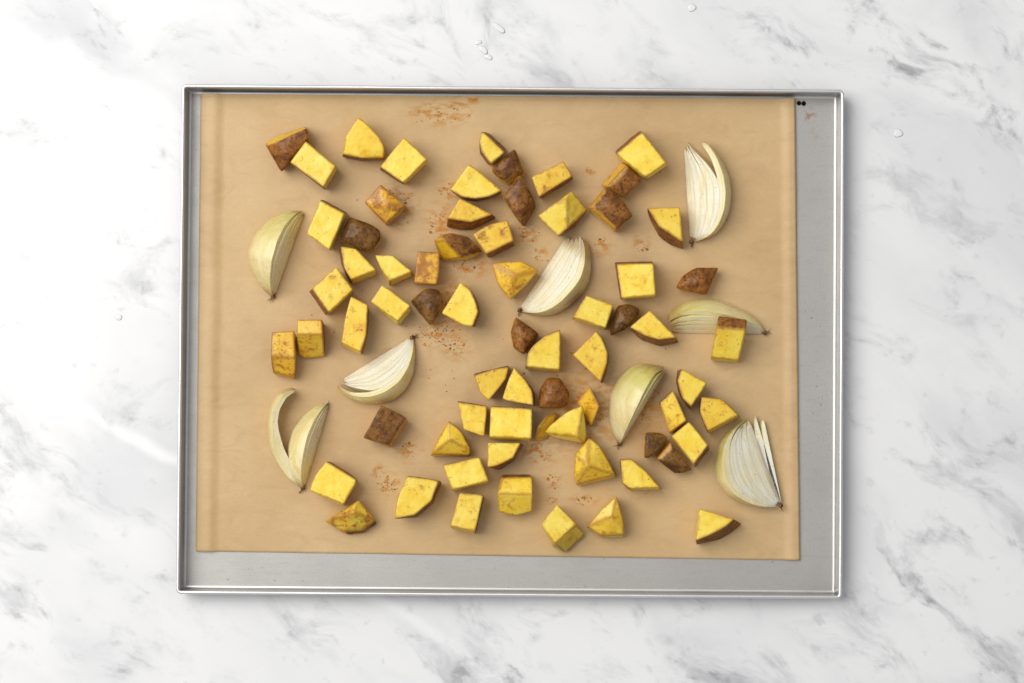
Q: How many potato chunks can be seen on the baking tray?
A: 68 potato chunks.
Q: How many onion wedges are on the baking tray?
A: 8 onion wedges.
